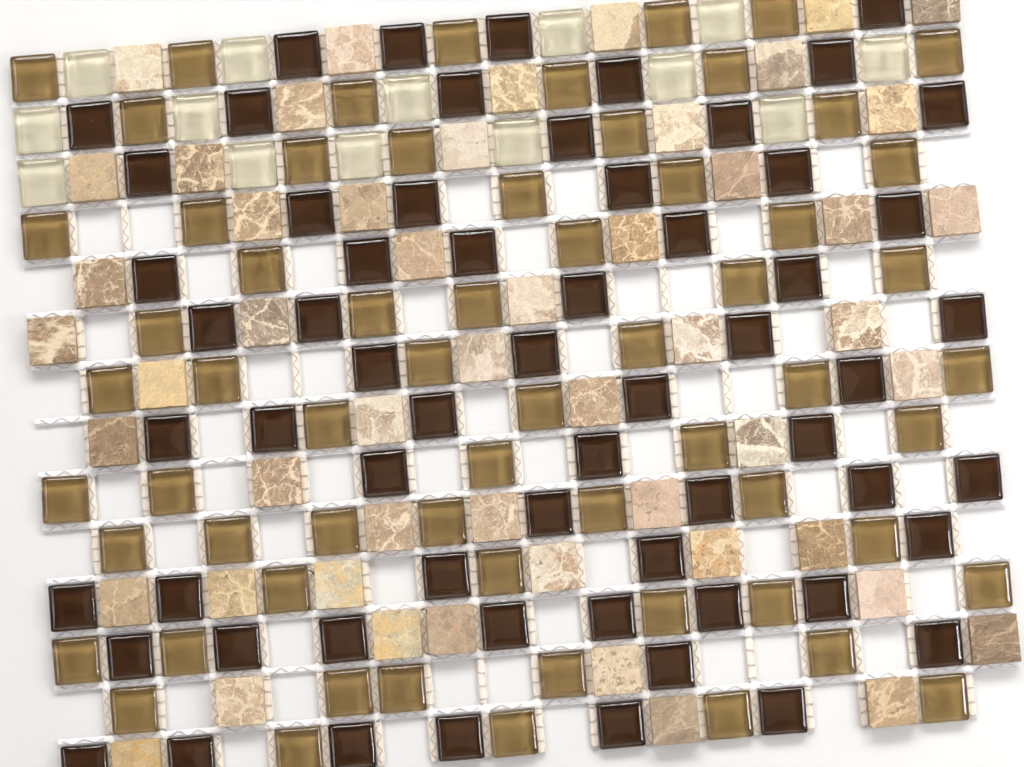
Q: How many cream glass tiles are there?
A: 14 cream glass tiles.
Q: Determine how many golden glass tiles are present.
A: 63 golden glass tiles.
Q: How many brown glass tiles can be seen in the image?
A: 62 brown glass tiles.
